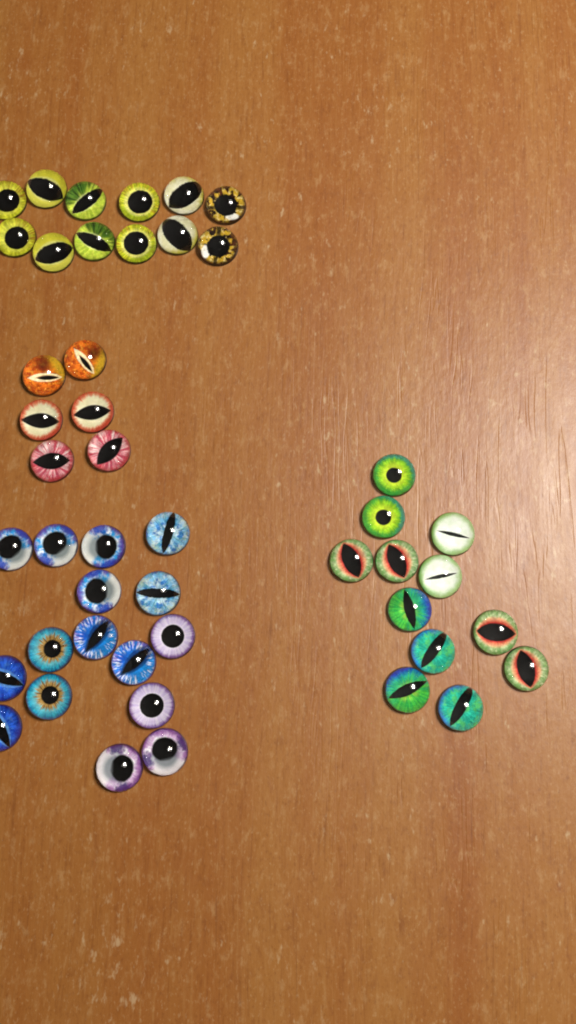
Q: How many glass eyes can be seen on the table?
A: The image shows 46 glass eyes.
